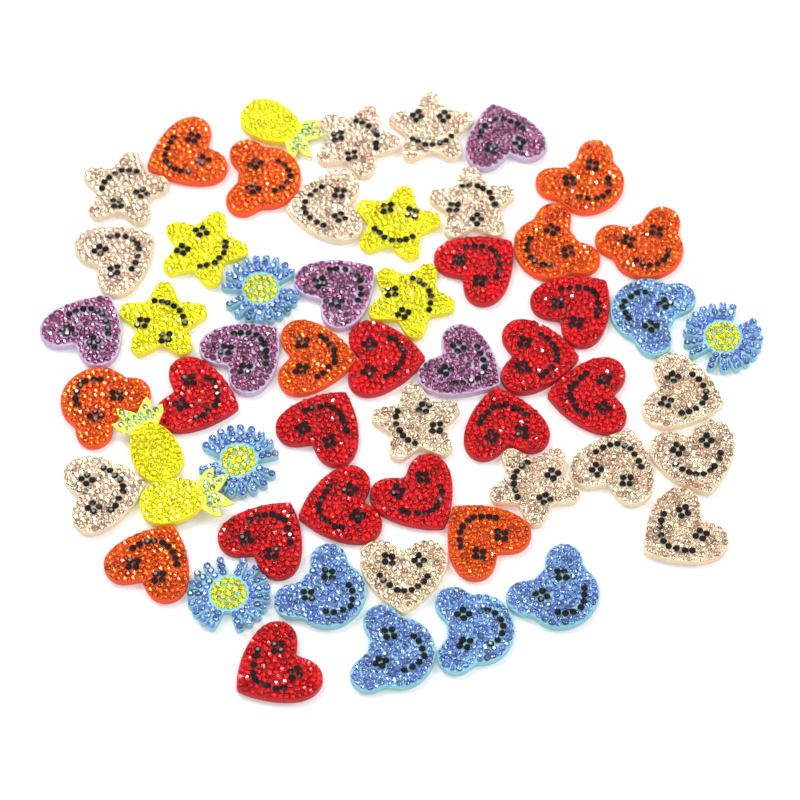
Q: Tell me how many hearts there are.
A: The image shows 29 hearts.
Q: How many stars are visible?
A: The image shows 10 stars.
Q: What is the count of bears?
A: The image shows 10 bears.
